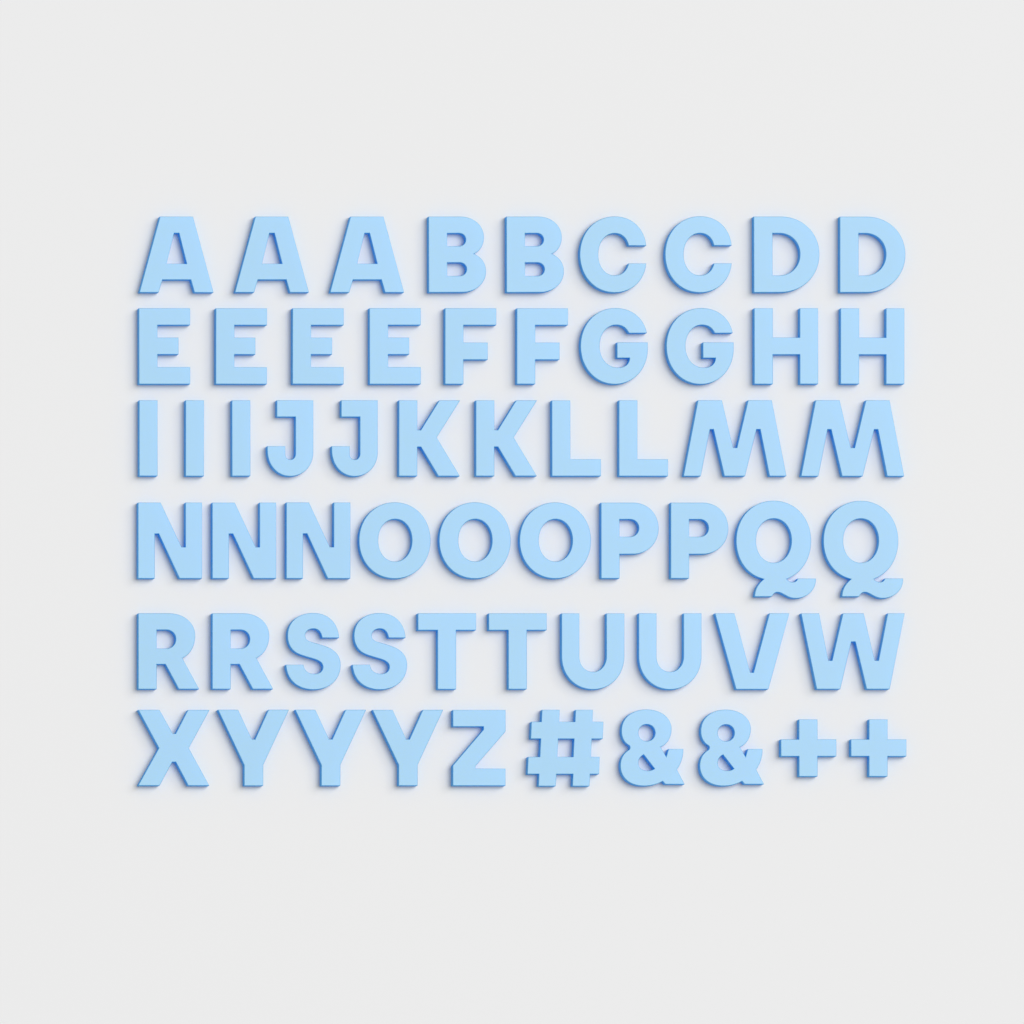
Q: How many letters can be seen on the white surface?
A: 55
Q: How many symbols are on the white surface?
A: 5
